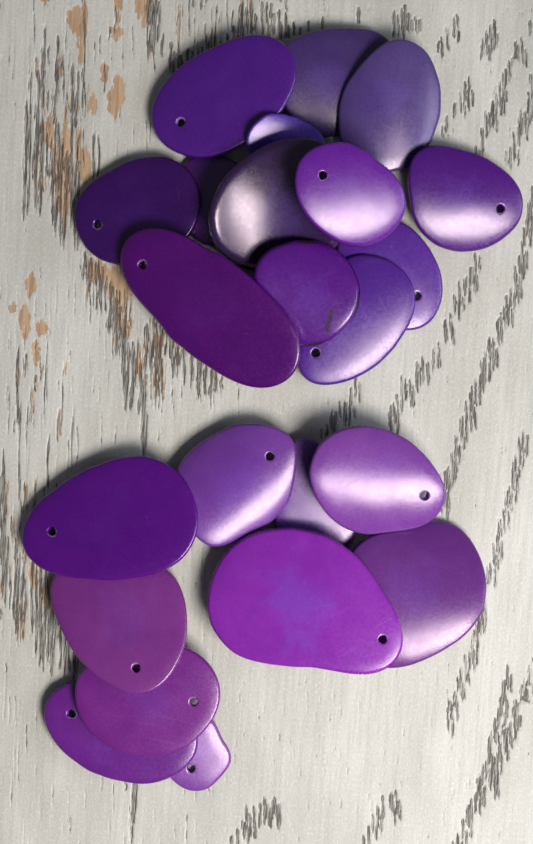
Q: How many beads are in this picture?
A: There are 23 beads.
